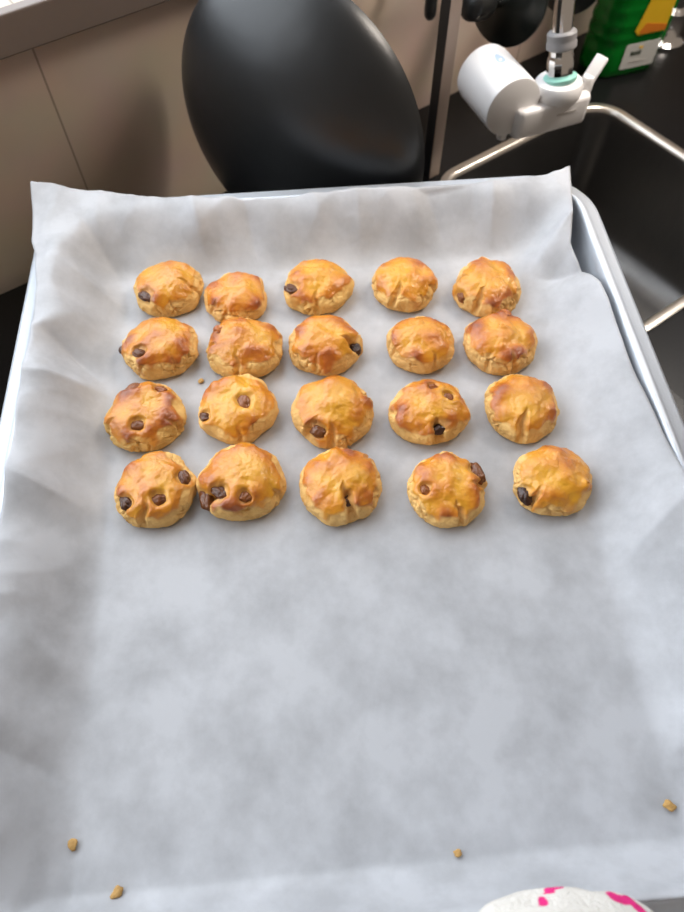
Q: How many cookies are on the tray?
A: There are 20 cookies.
